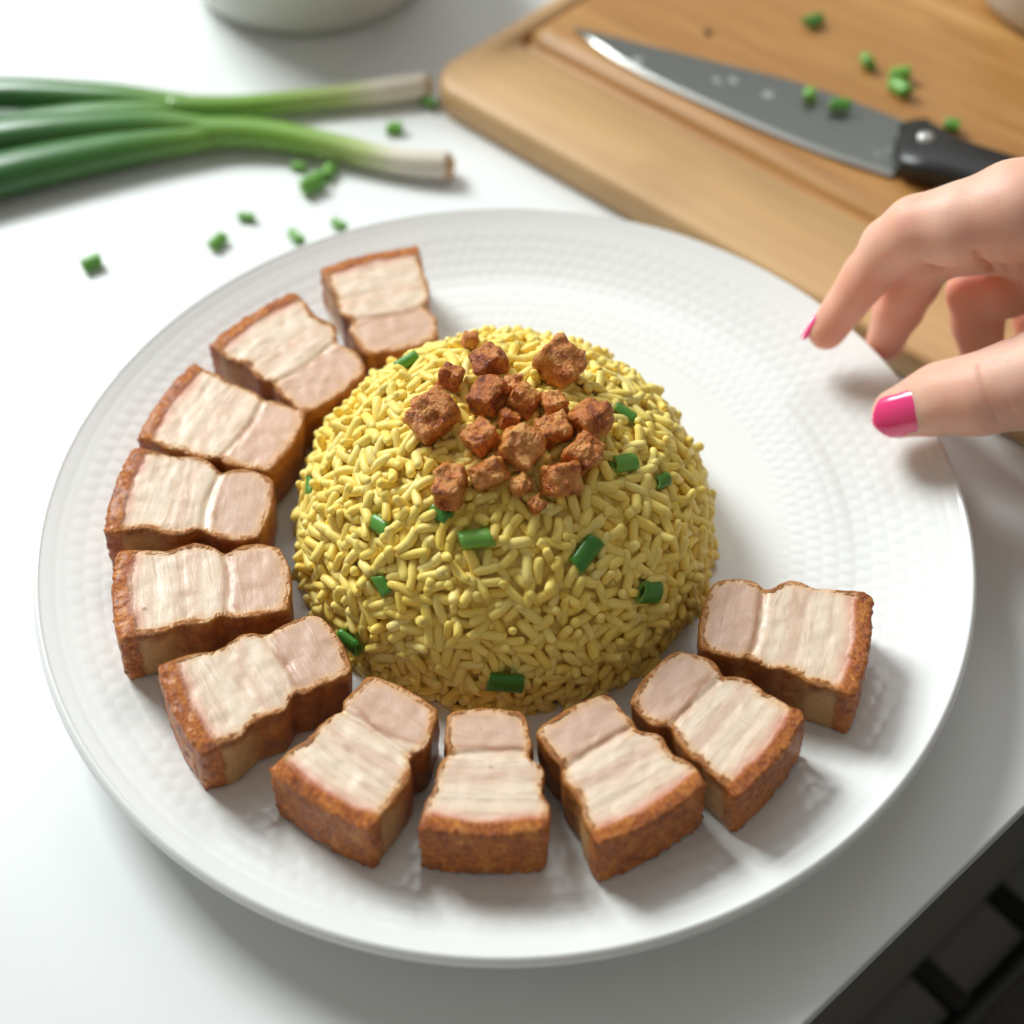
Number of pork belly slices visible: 11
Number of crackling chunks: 20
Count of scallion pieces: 30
